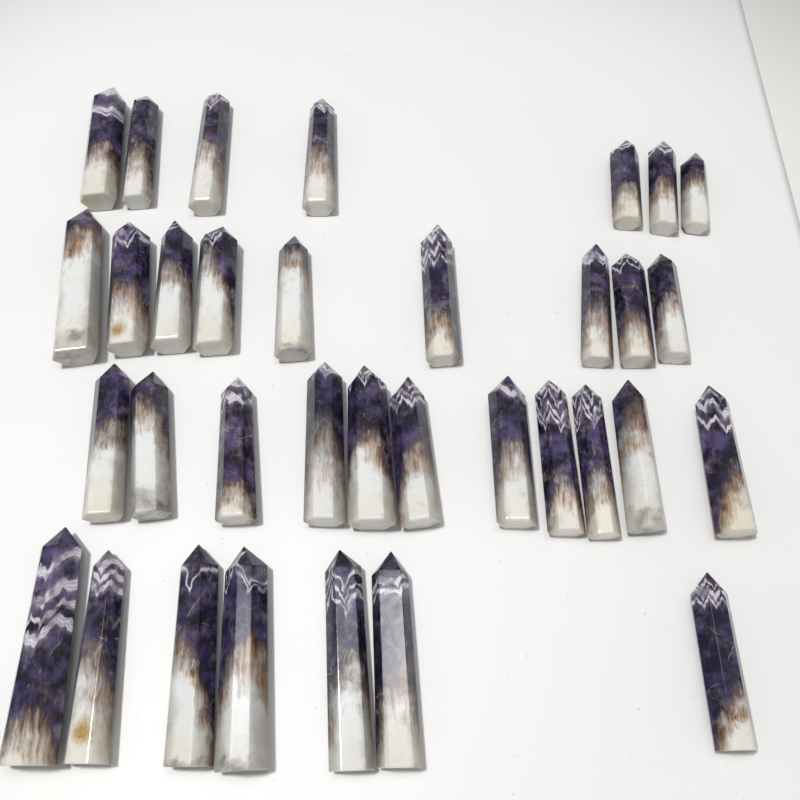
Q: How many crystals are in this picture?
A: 34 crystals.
